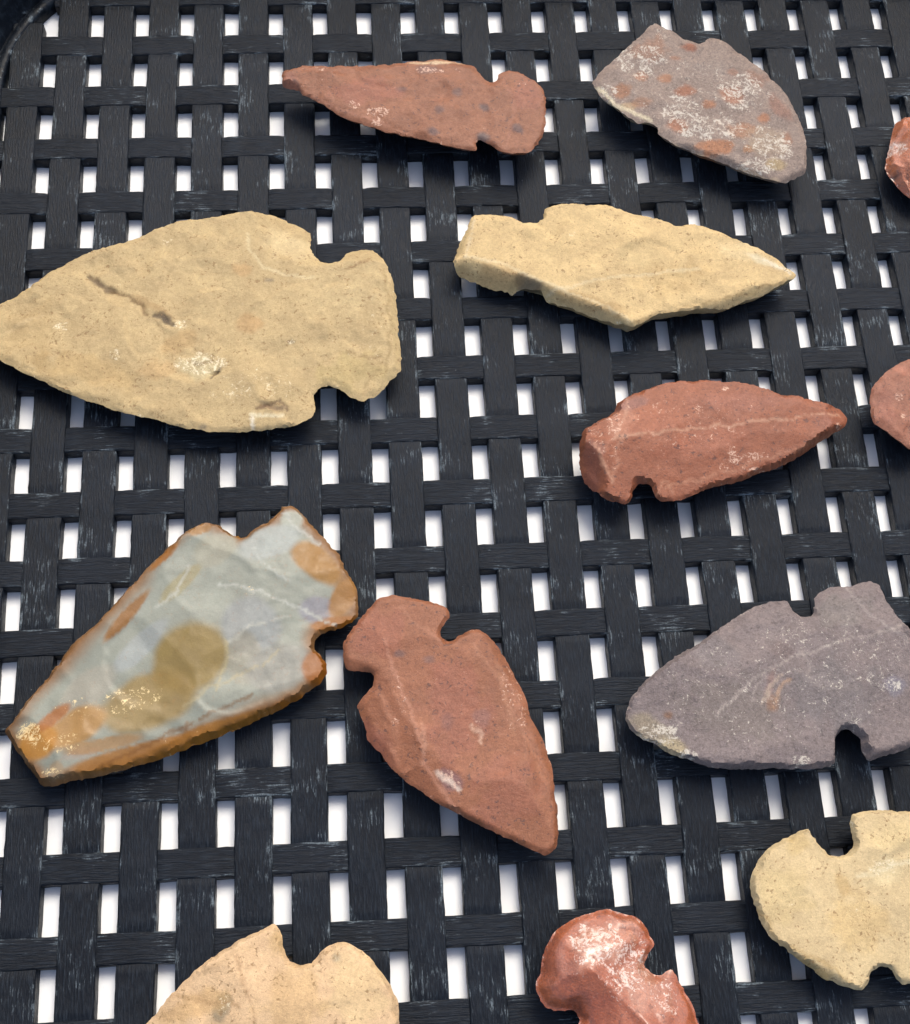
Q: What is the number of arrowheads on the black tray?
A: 13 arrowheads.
